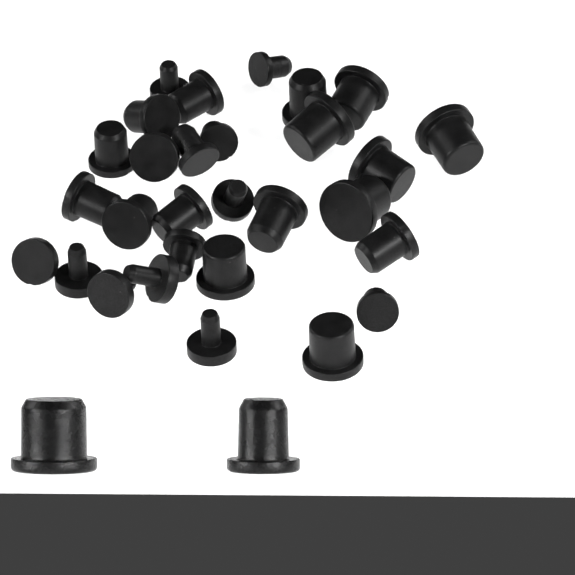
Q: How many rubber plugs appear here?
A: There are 31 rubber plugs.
